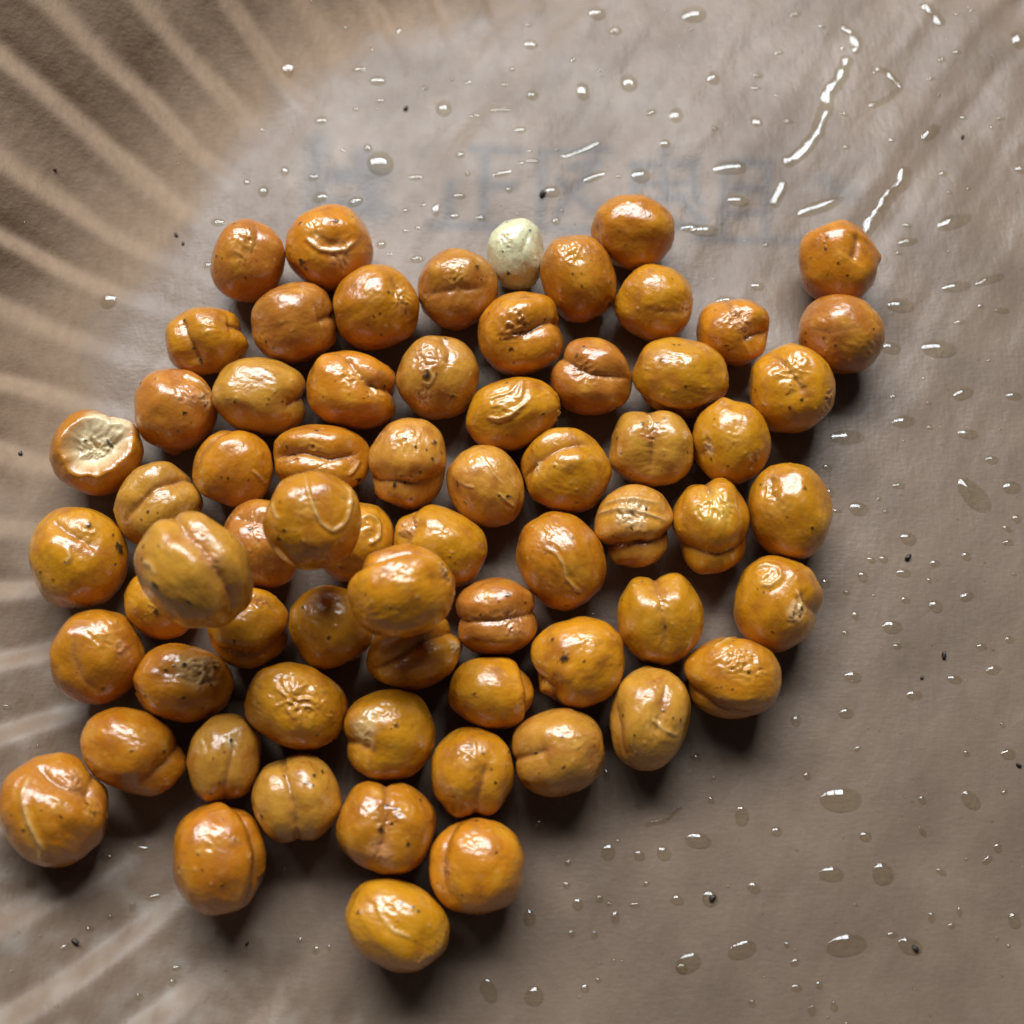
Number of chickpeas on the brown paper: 67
